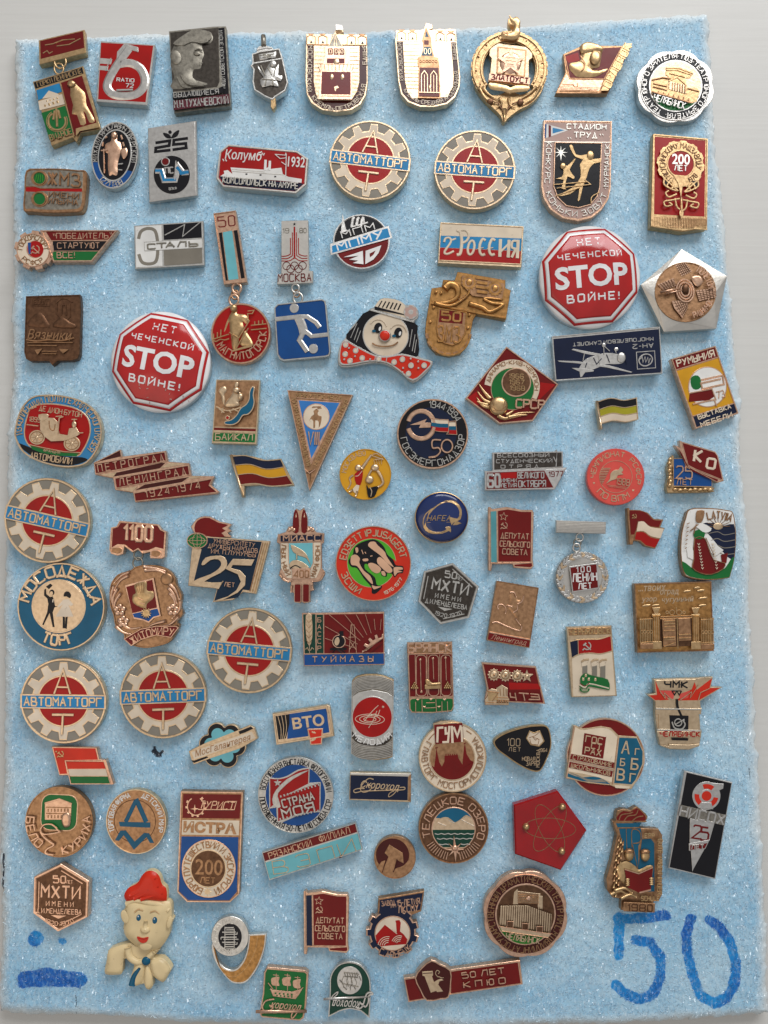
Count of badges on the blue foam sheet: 92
